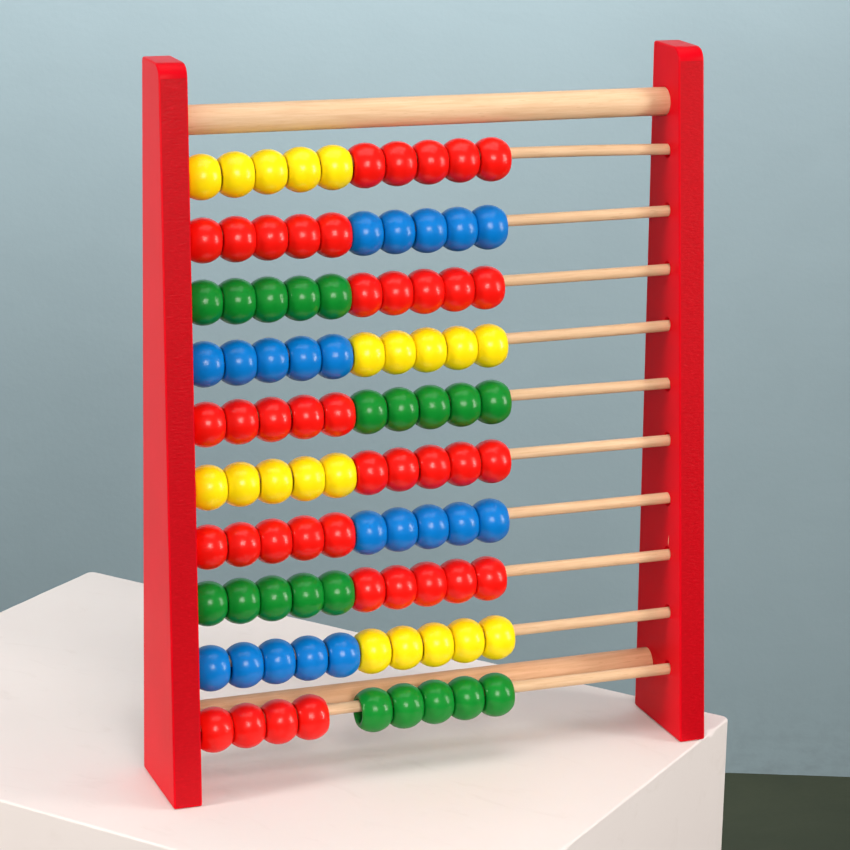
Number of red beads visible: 39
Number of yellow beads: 20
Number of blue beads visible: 20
